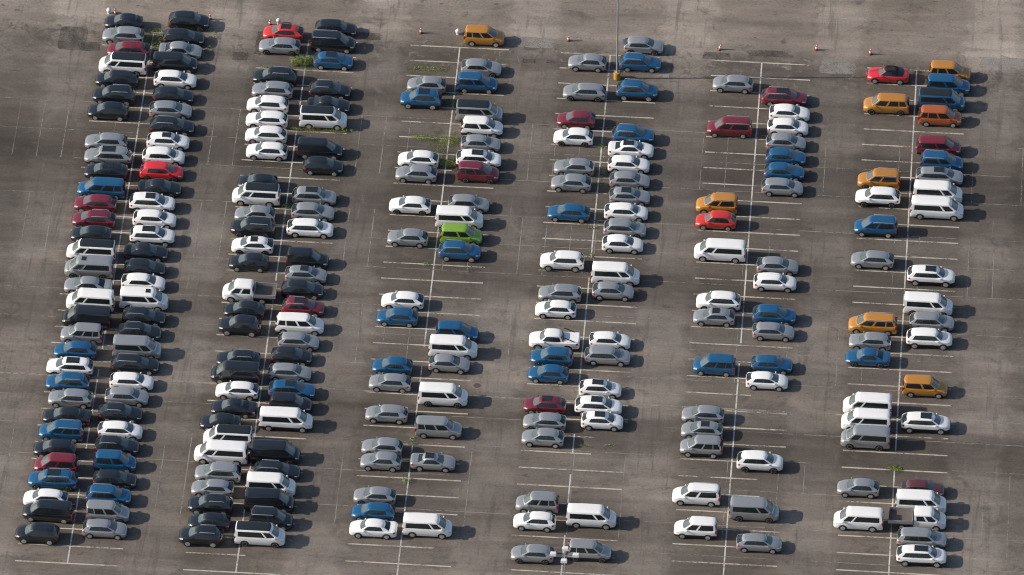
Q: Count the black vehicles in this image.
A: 52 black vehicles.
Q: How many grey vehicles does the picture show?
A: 72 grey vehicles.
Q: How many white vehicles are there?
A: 78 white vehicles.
